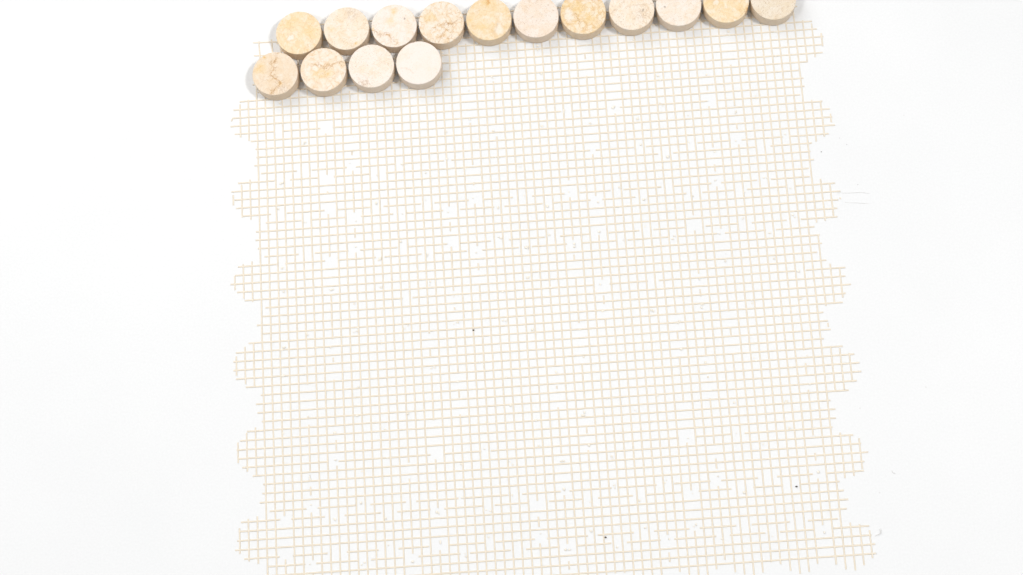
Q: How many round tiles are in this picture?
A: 15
